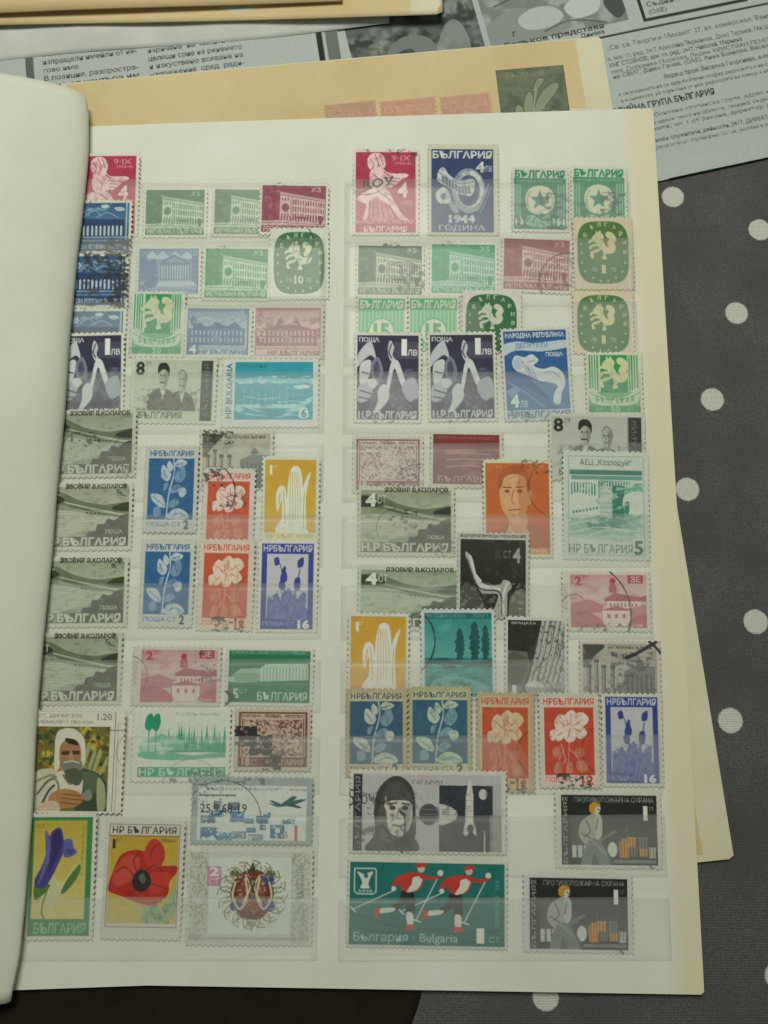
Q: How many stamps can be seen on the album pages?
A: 78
